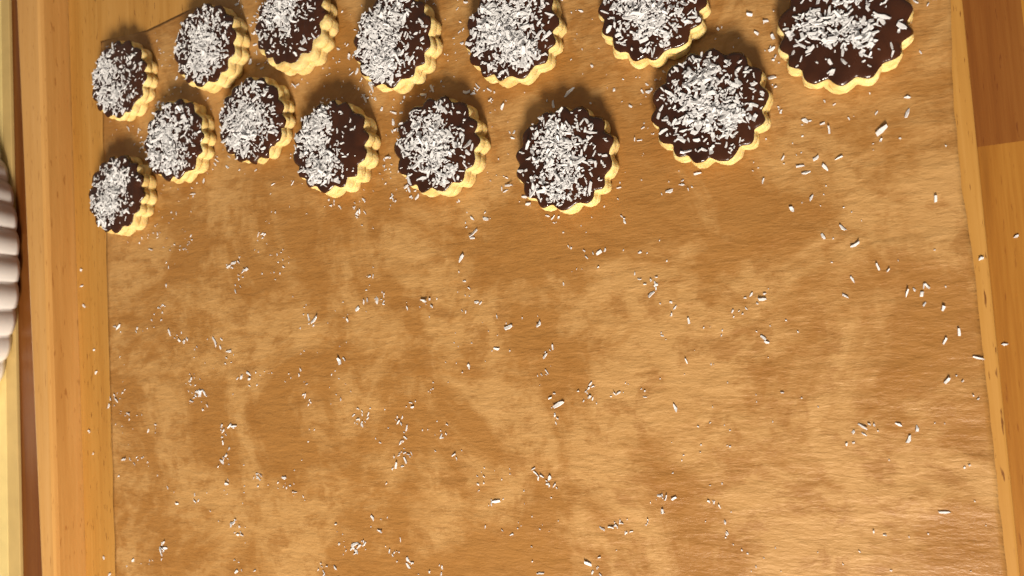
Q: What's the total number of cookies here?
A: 14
